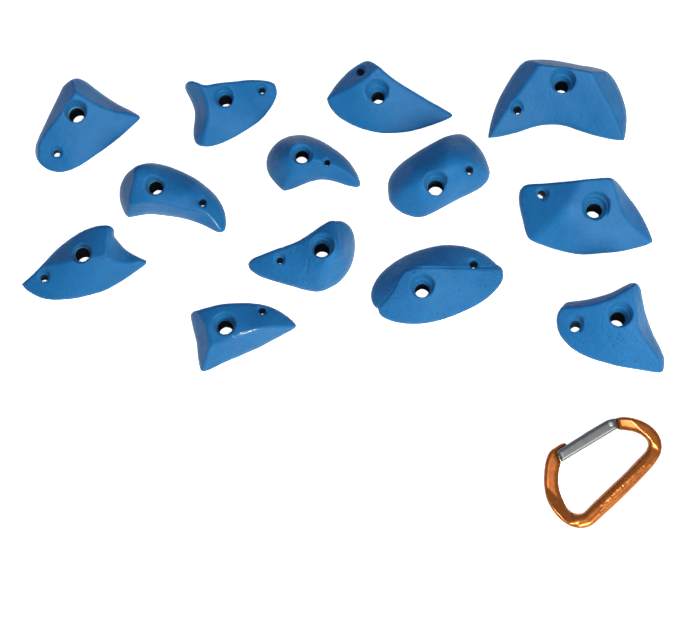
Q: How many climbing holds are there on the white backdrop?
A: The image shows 13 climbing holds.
